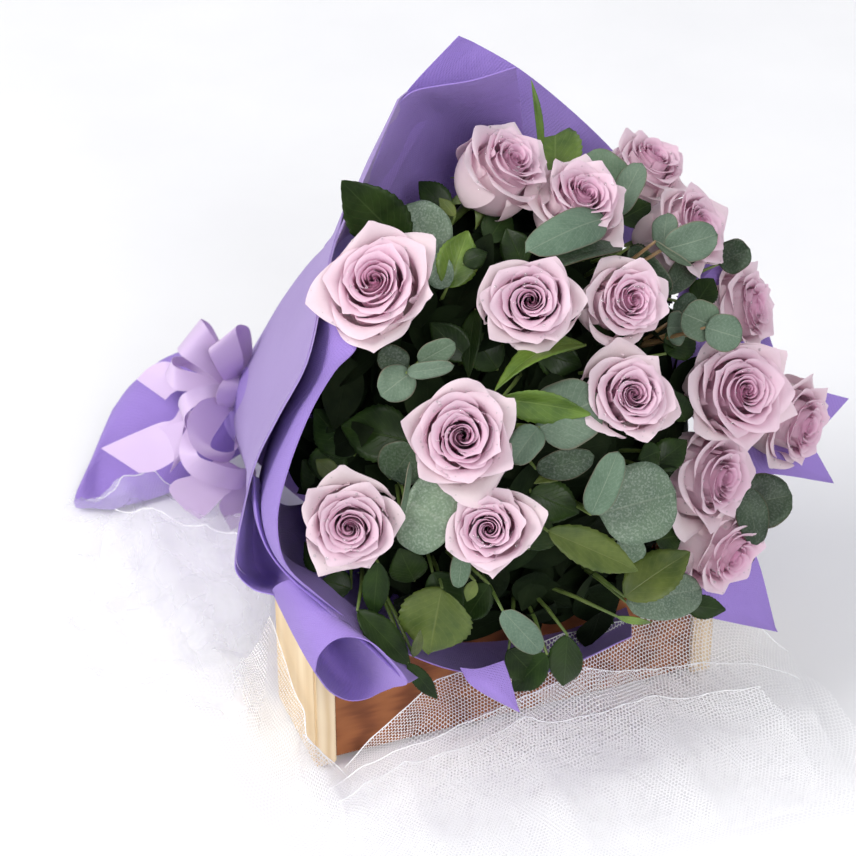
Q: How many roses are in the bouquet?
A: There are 16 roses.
